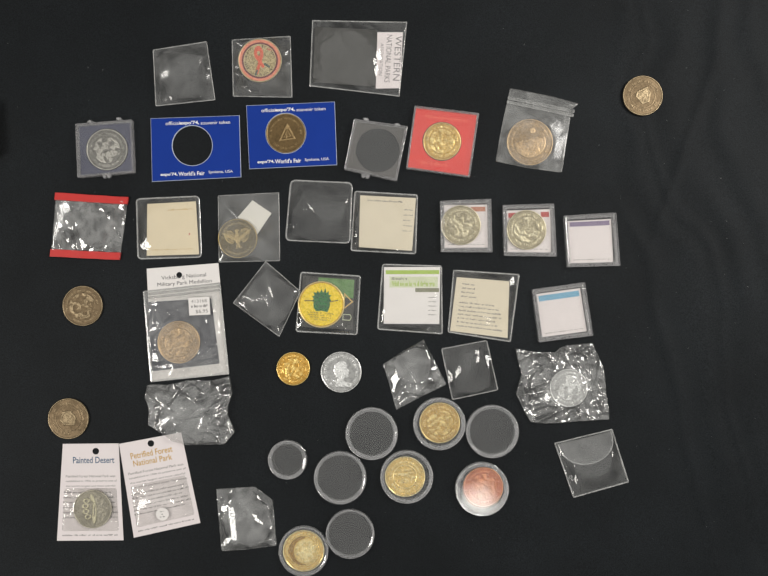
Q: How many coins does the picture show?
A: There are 21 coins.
